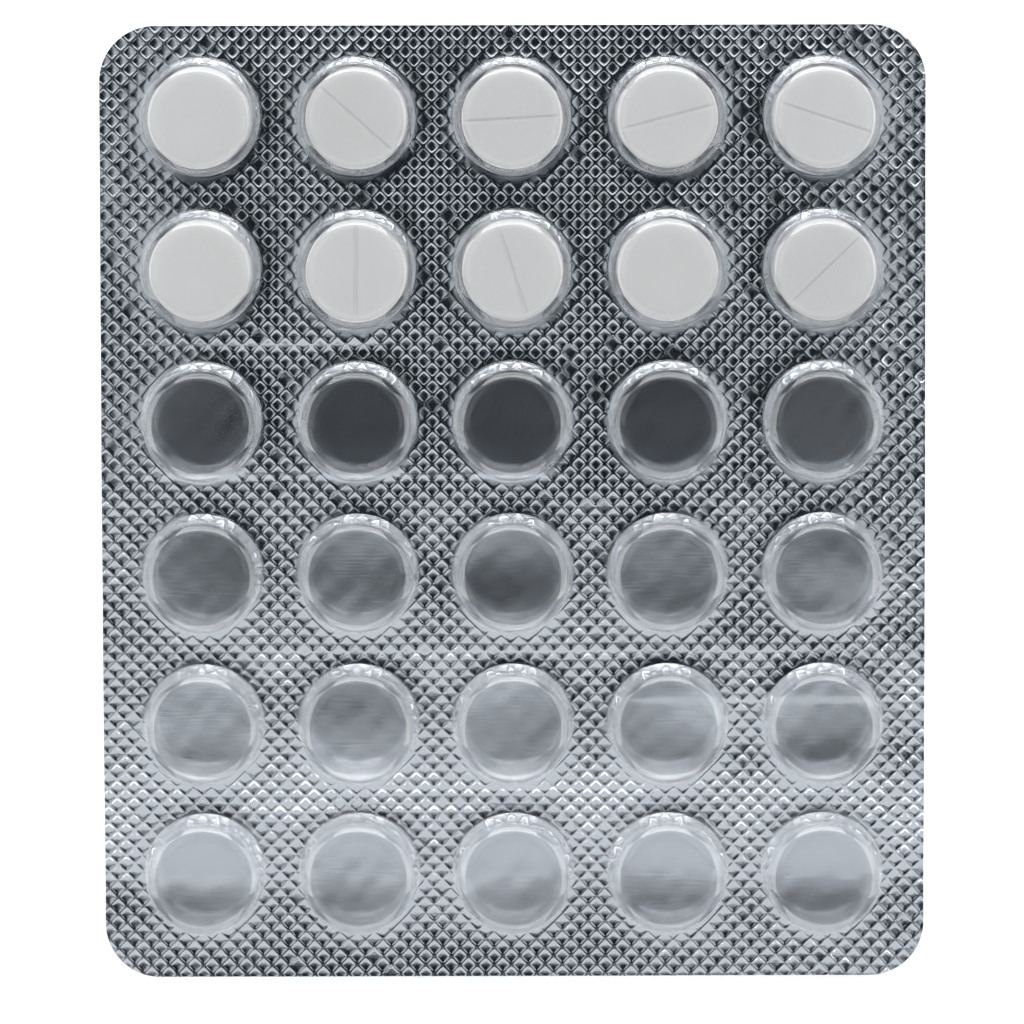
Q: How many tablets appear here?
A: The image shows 10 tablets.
